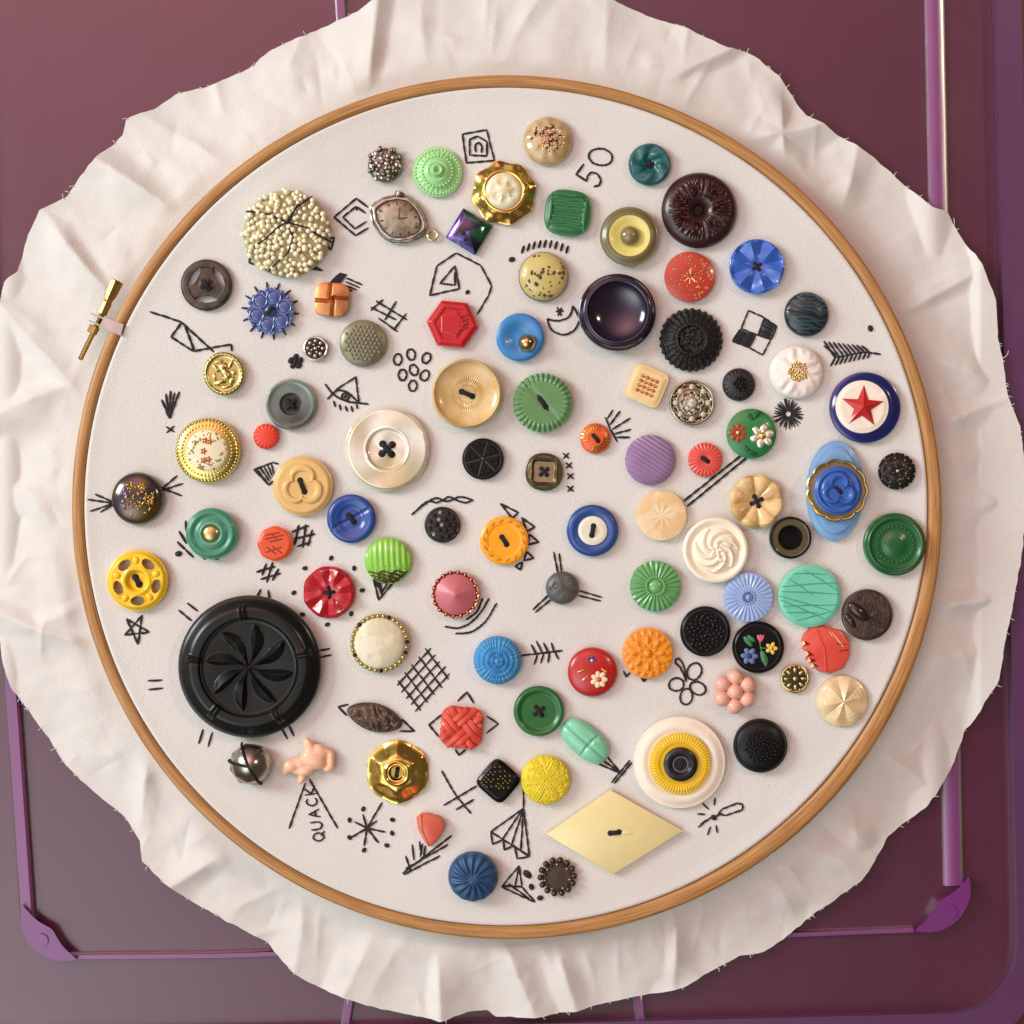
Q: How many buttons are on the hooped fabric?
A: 90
